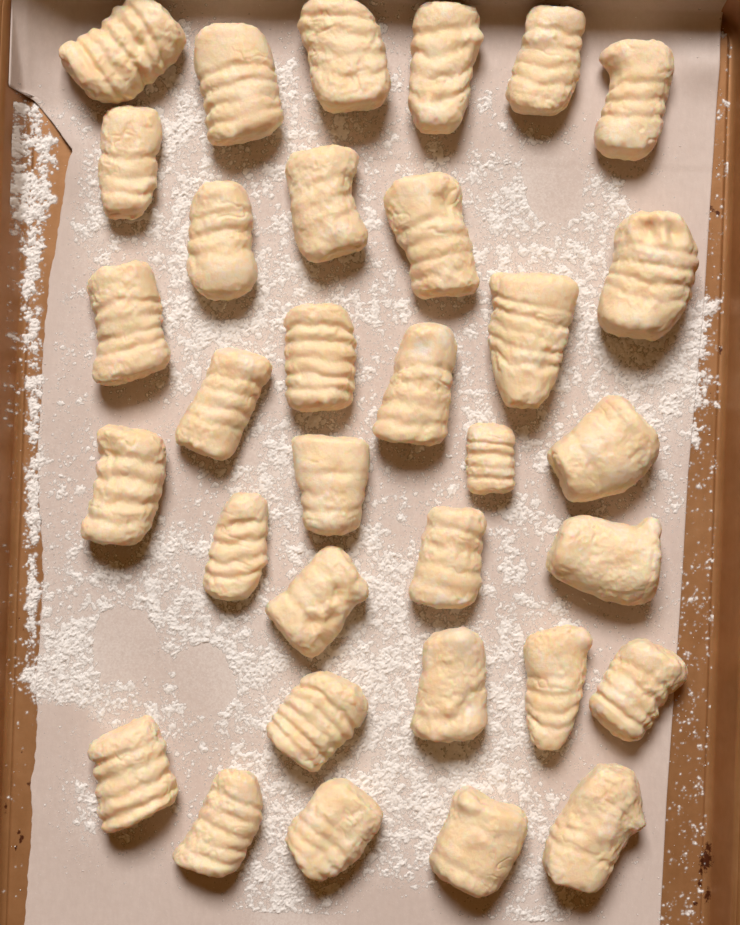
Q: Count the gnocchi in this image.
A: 33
